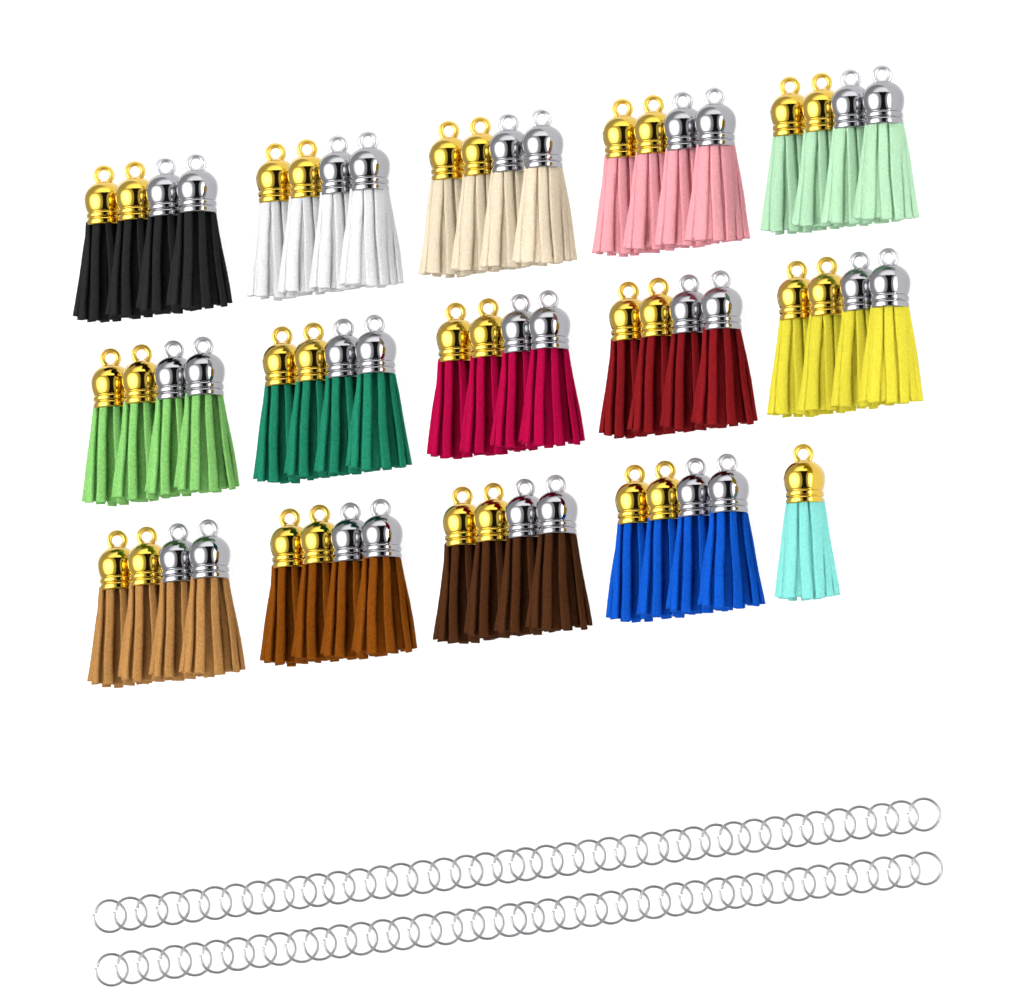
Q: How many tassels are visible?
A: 57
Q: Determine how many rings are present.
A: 80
